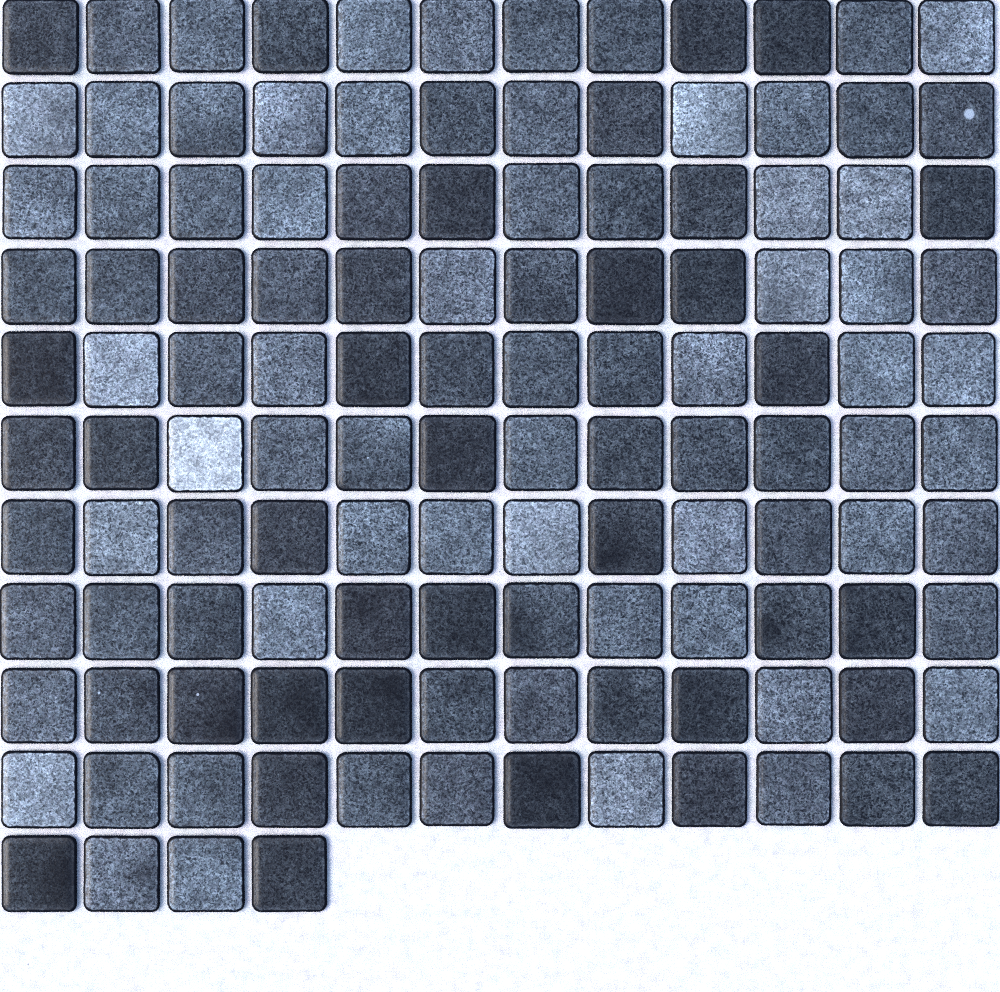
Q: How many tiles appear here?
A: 124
